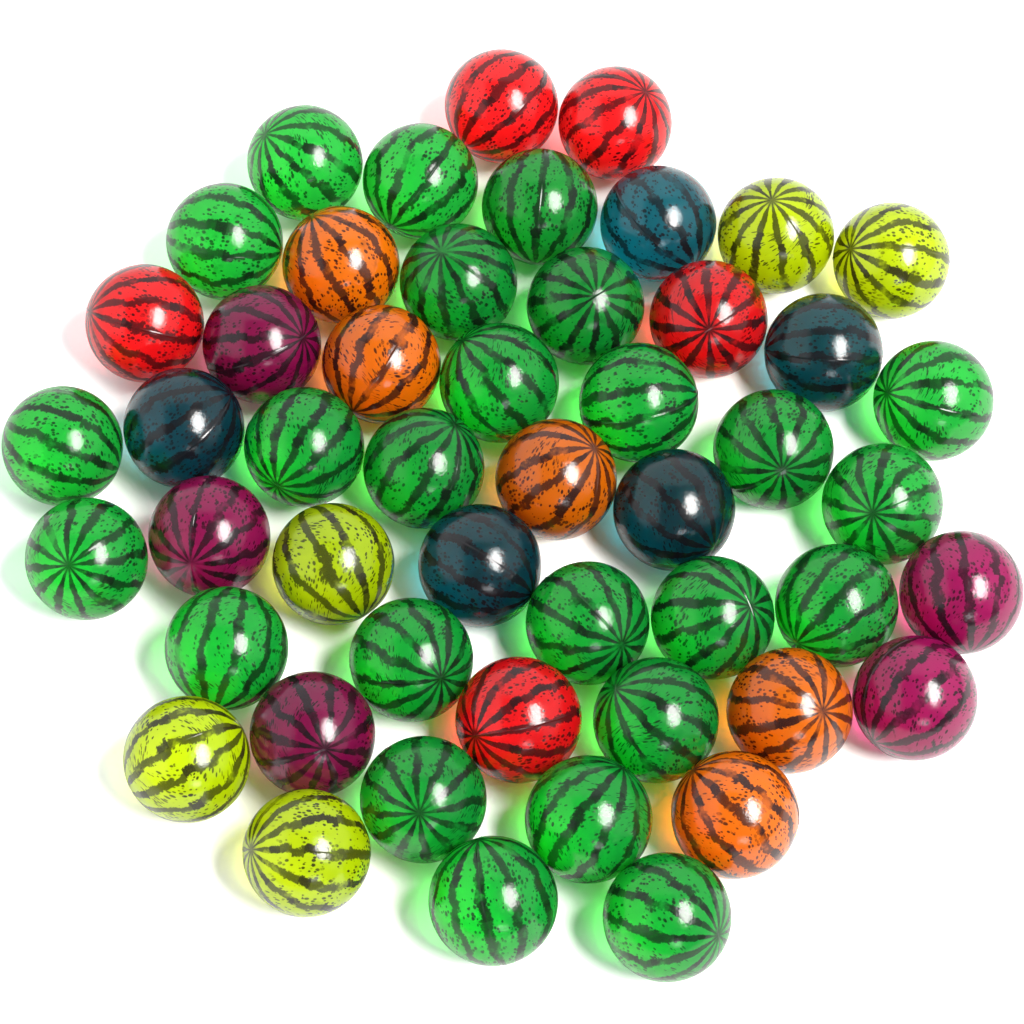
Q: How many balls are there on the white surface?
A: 50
